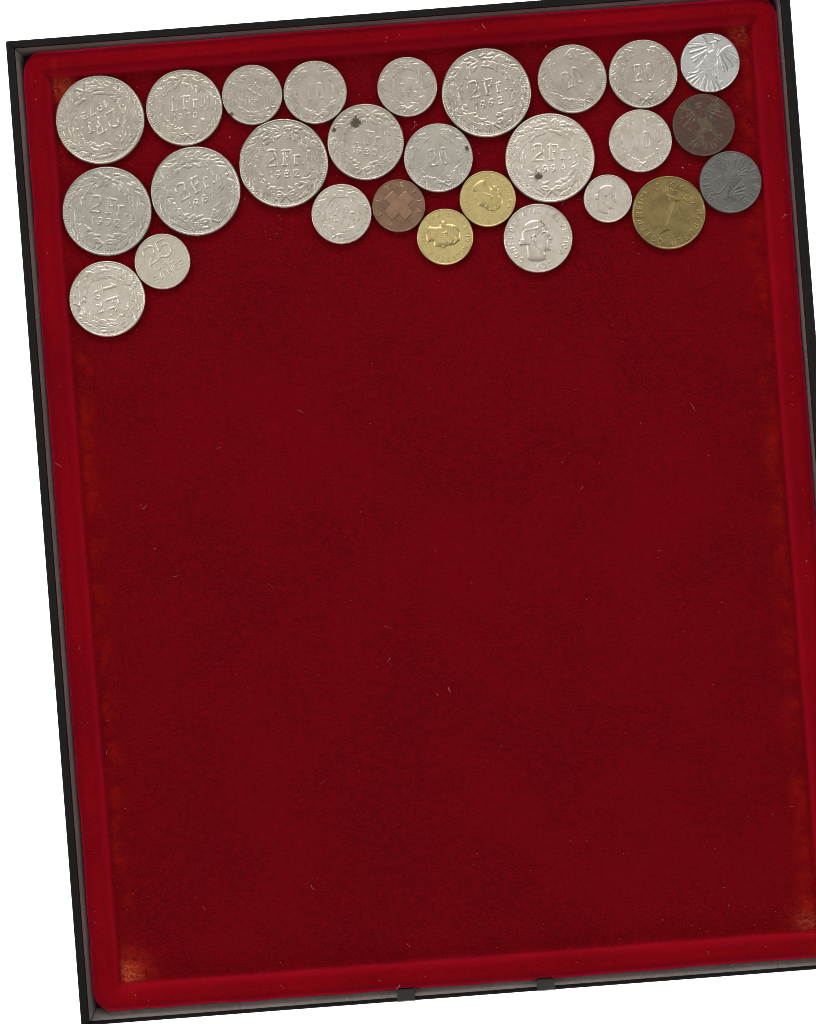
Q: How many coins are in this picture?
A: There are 27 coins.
